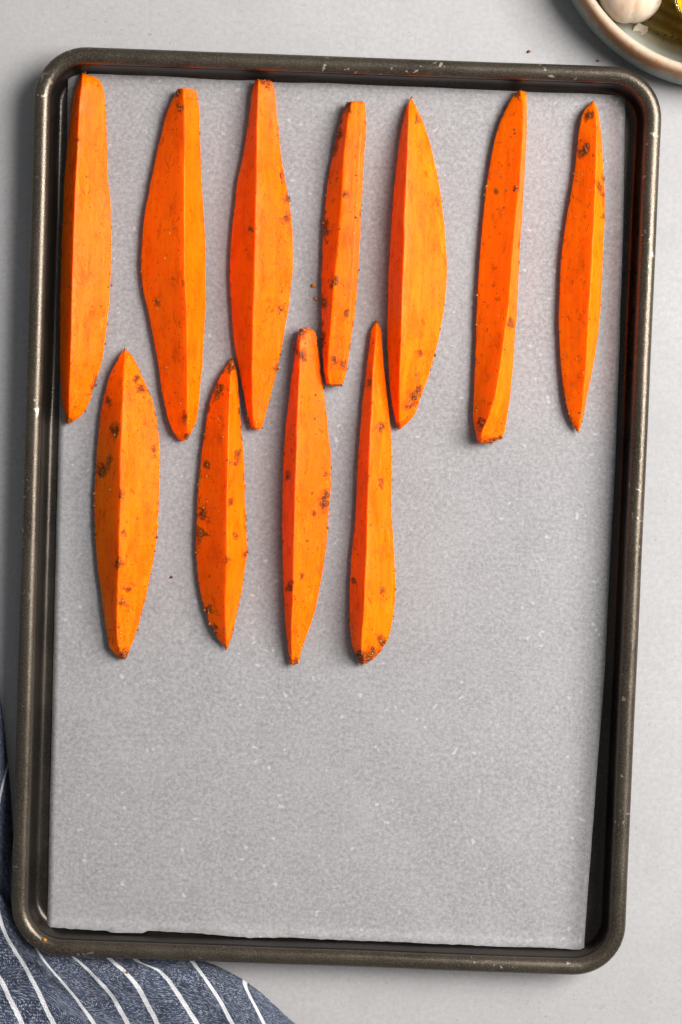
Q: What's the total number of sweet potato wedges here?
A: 11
